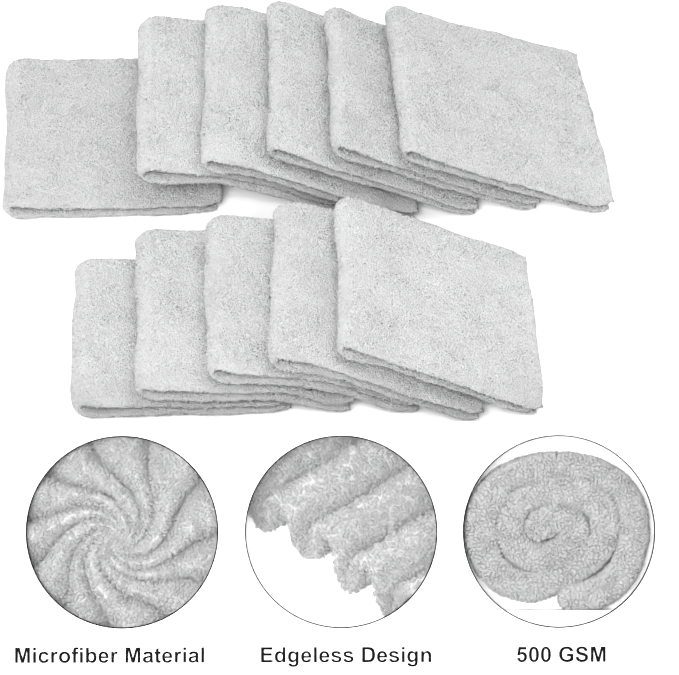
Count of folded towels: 11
